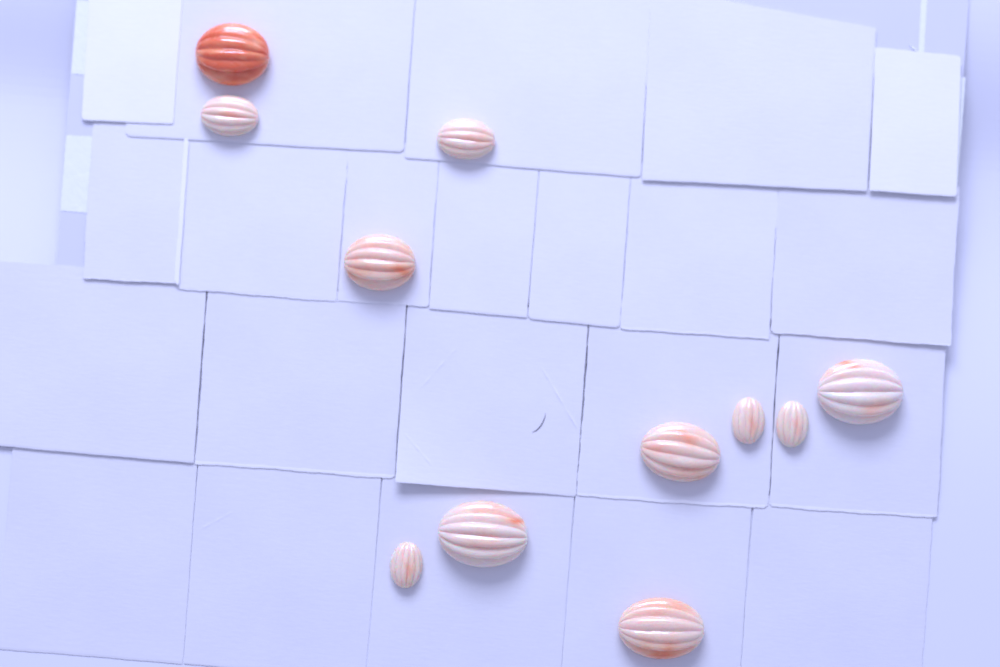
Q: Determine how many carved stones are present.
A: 11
